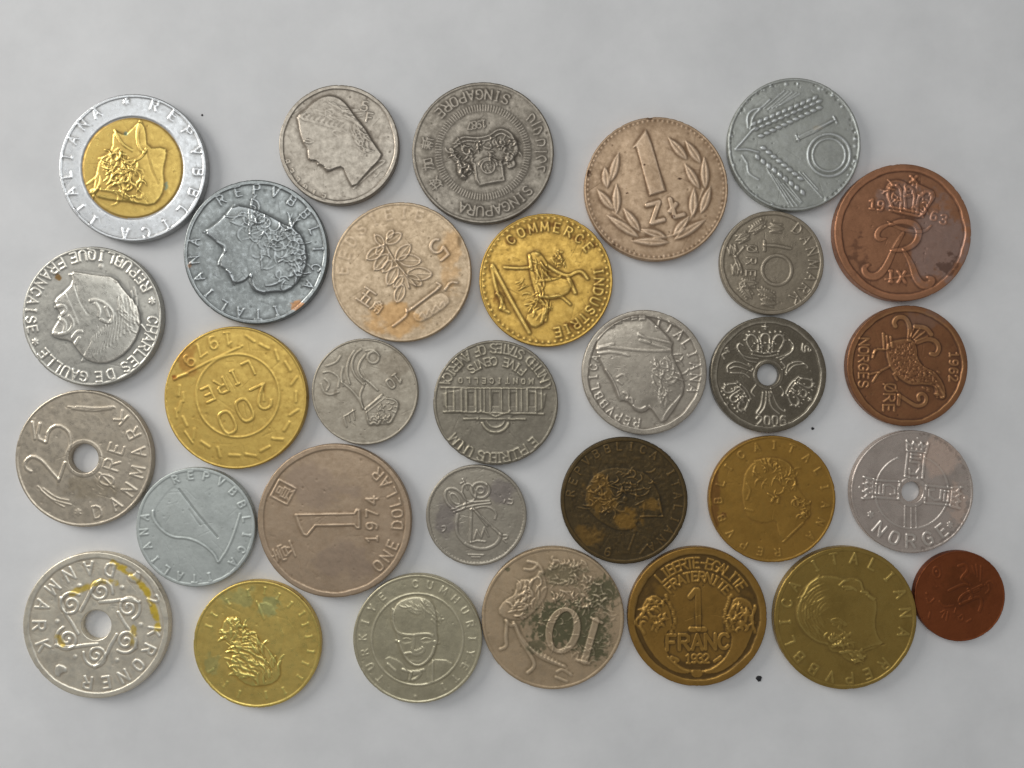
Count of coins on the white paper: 31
